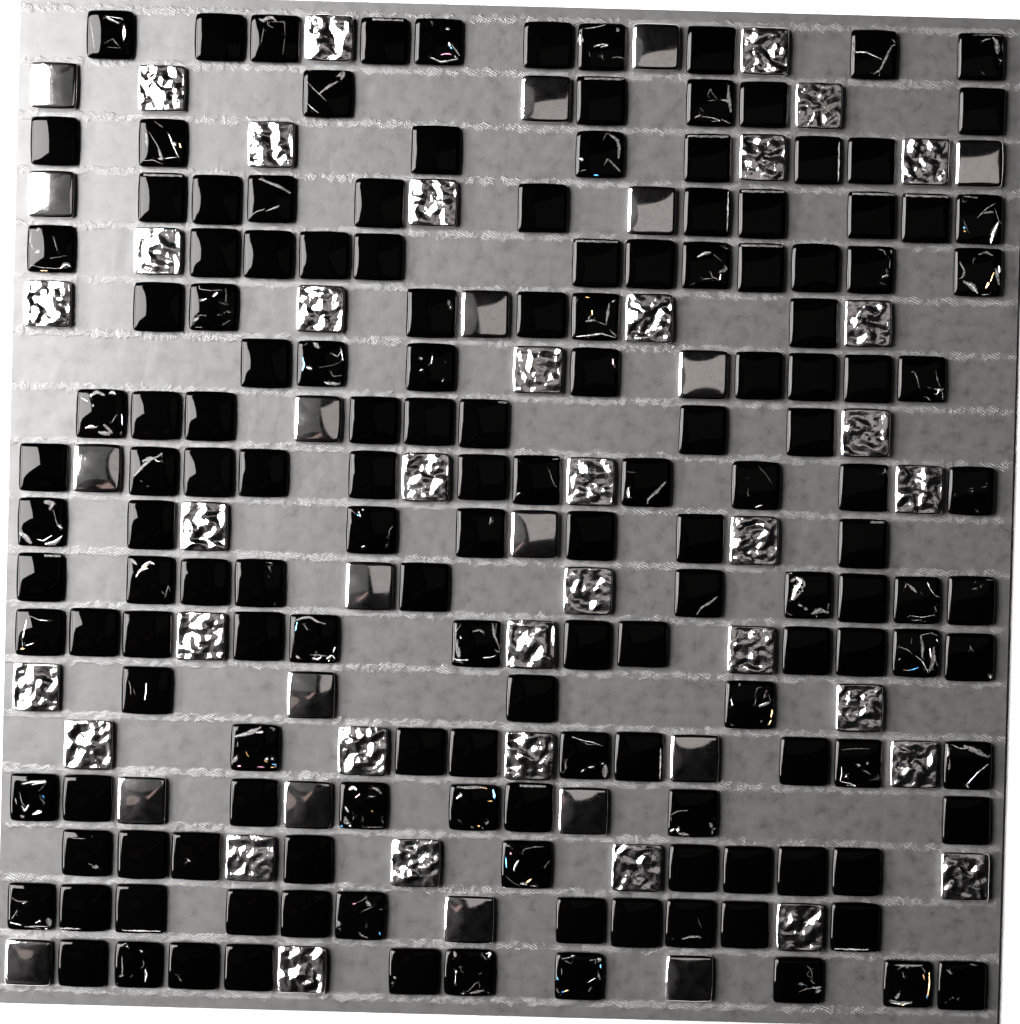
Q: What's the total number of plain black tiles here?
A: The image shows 87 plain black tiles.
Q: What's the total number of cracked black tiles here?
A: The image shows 68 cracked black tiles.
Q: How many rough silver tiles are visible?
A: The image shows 36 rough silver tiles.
